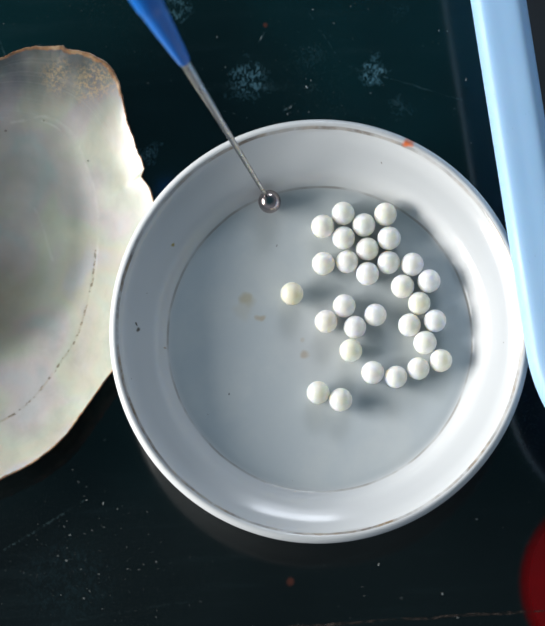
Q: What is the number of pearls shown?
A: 30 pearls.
